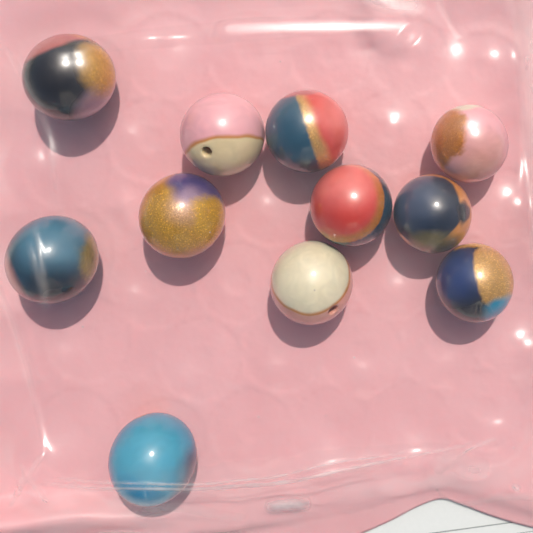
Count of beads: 11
